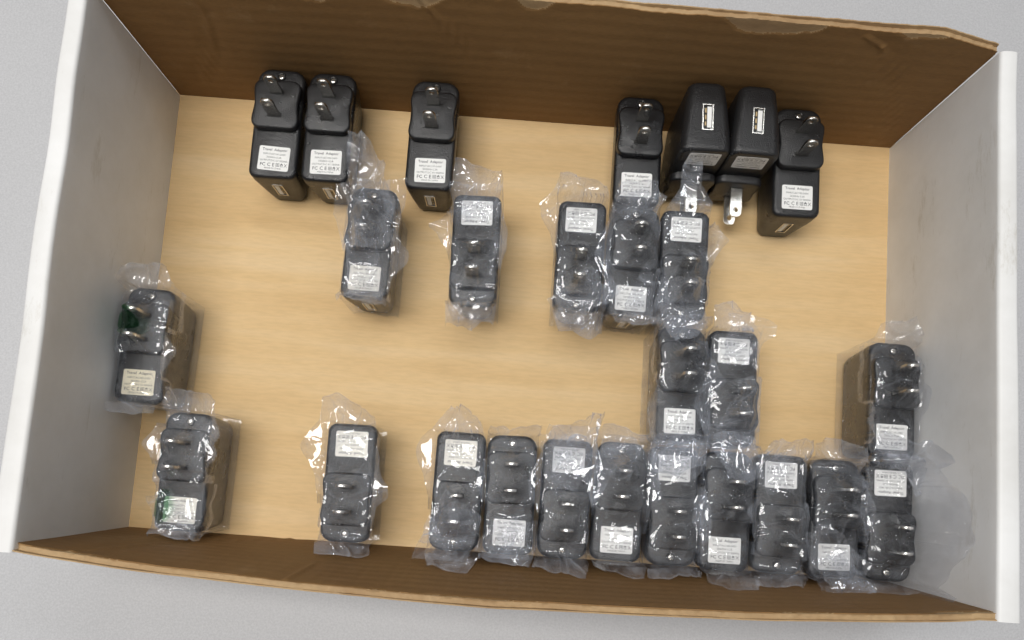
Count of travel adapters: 27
